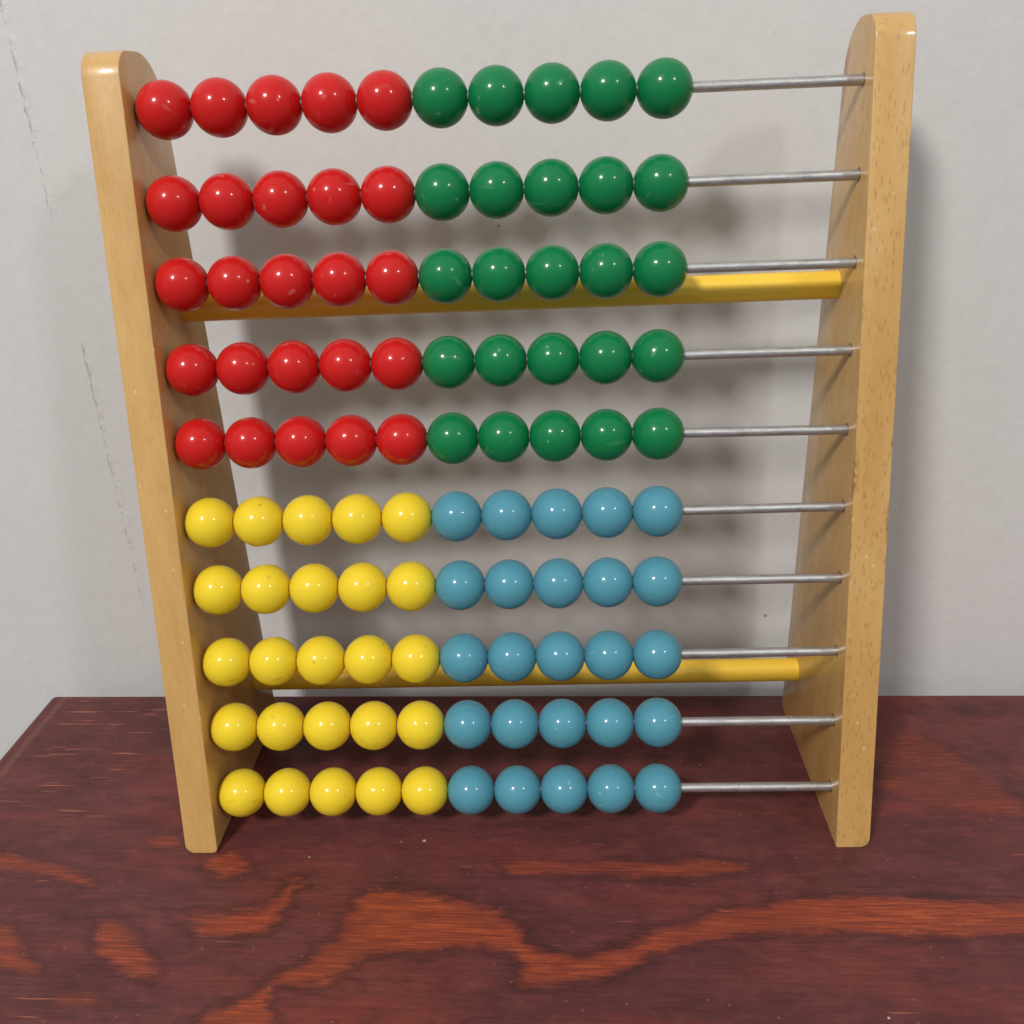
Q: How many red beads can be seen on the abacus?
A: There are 25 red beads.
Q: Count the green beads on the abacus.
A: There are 25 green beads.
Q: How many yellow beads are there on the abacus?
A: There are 25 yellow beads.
